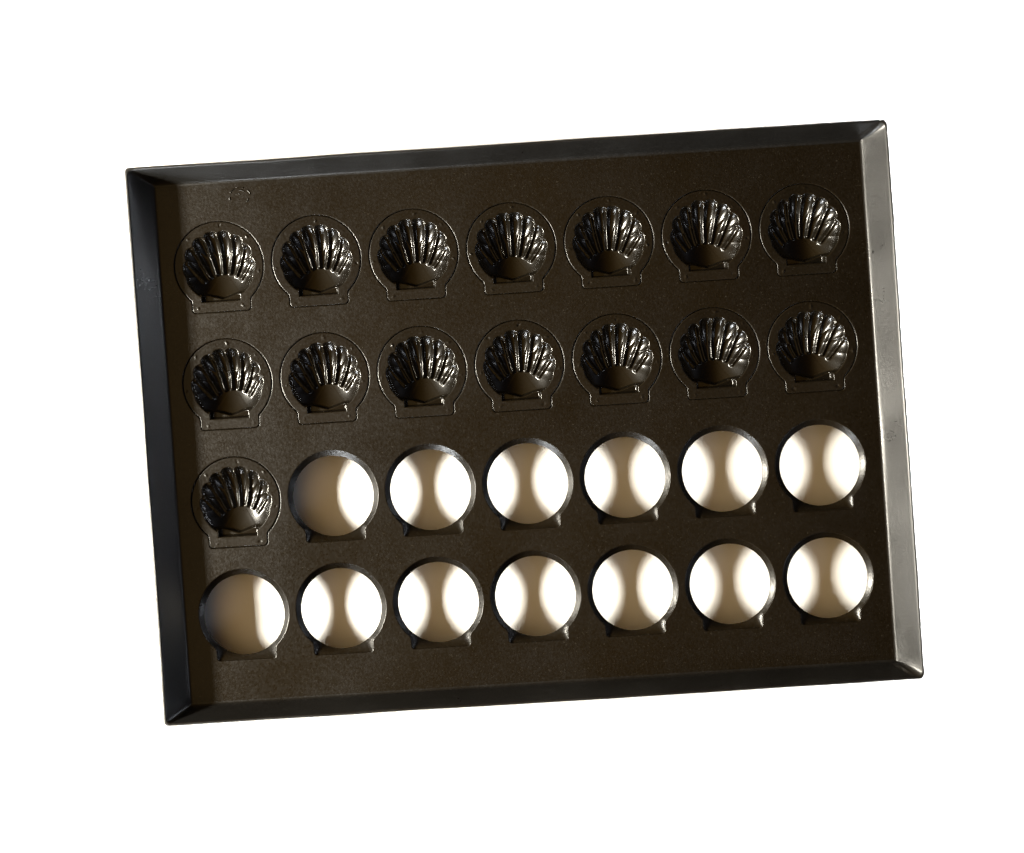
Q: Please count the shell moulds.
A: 15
